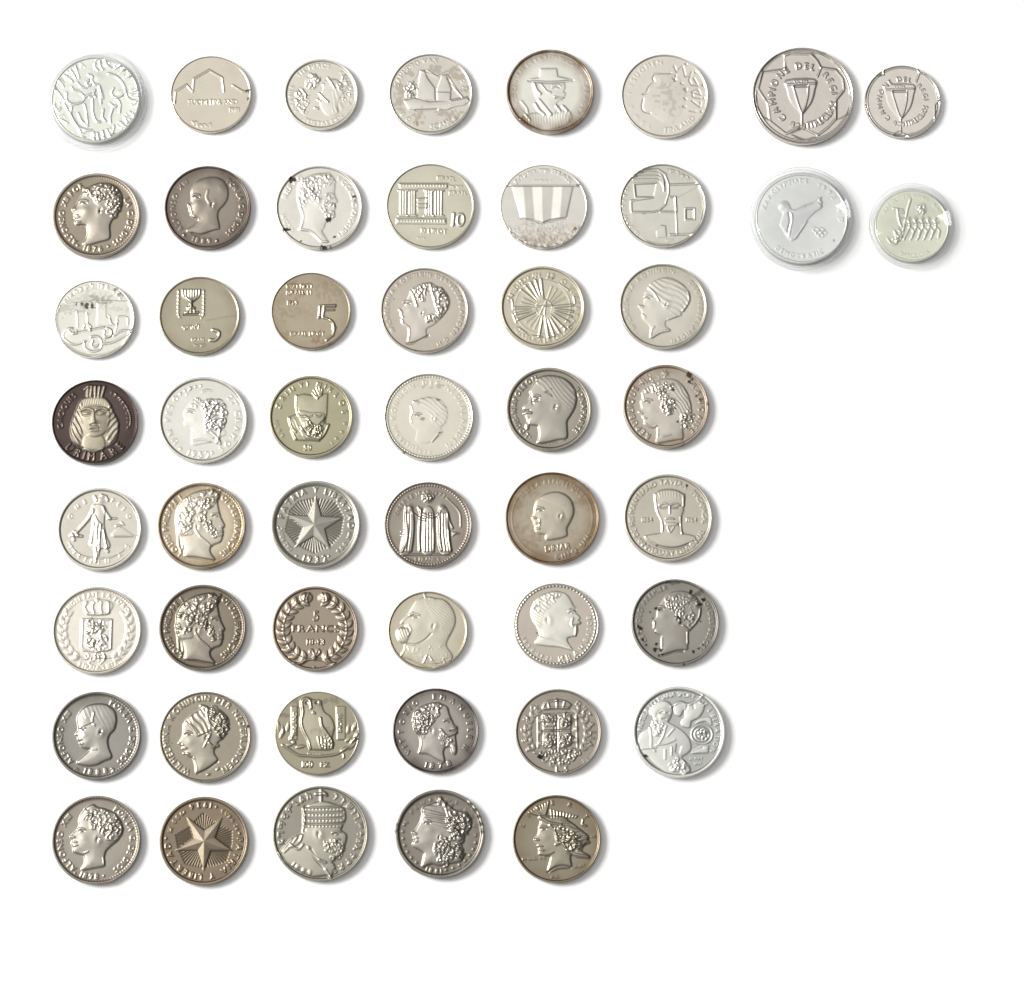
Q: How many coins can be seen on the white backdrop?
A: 51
